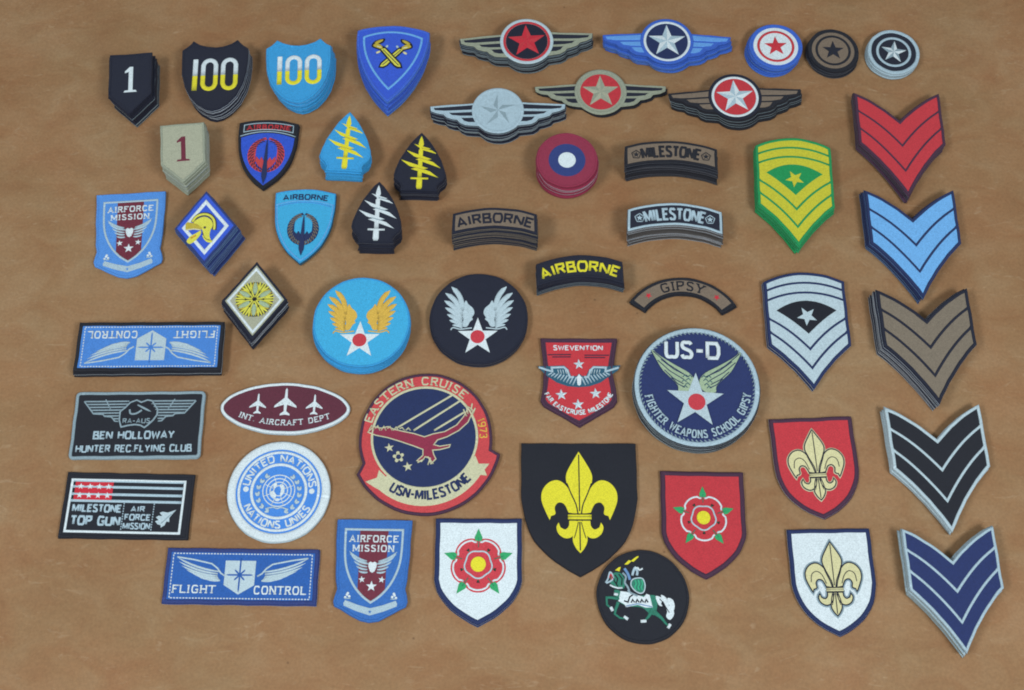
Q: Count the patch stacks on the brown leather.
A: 52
